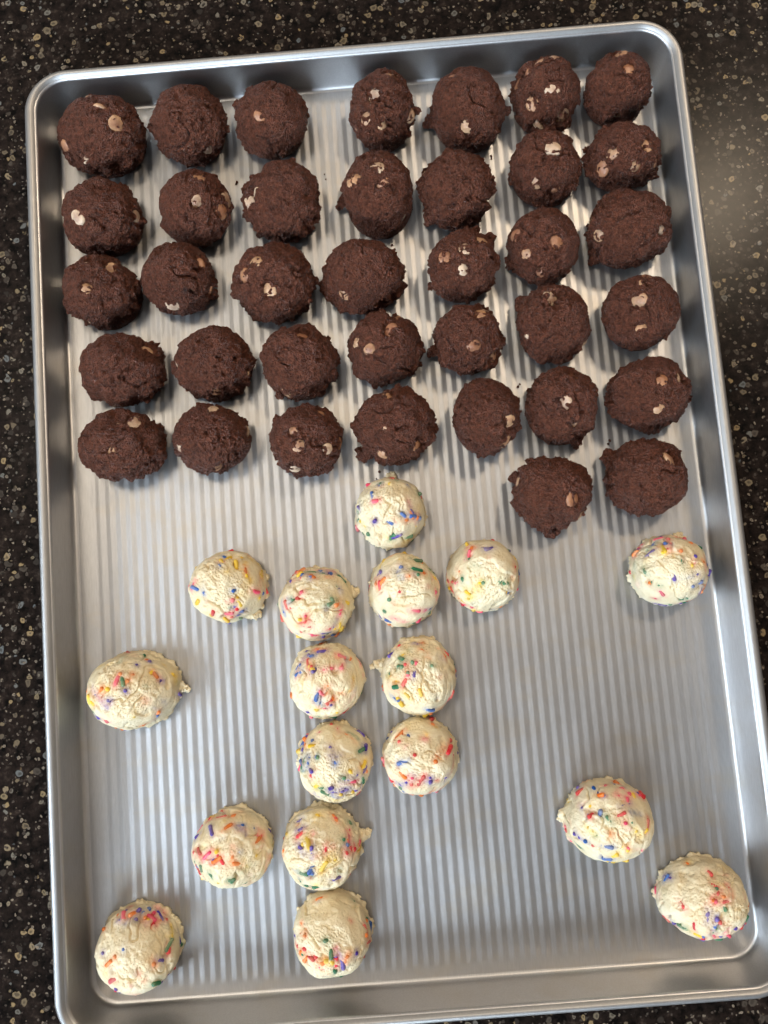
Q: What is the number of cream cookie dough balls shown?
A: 17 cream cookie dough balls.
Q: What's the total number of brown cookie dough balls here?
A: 37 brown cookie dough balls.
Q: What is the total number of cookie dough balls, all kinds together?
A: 54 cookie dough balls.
